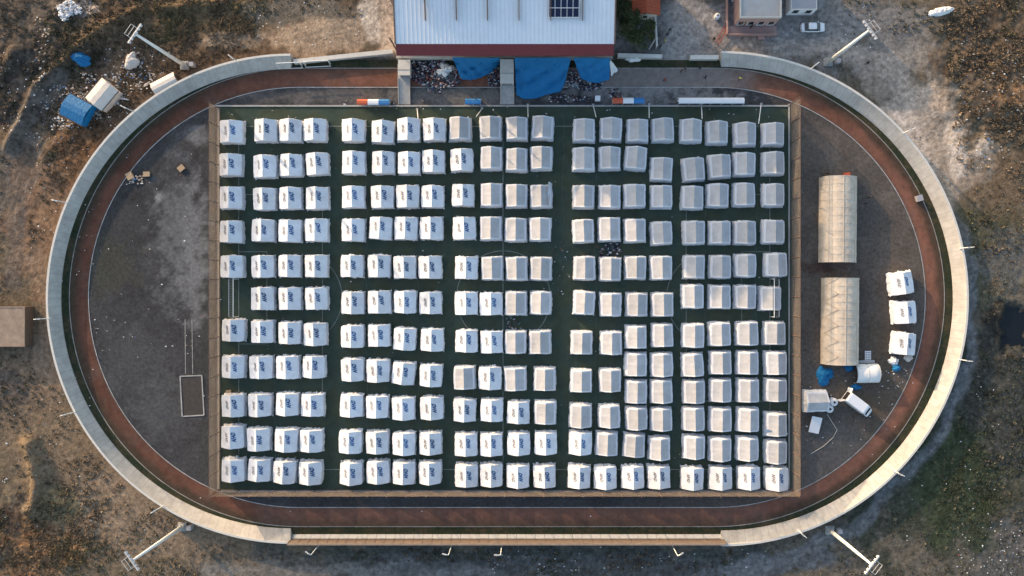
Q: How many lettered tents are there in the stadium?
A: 119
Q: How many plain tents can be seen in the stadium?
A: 110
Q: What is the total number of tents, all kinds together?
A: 229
